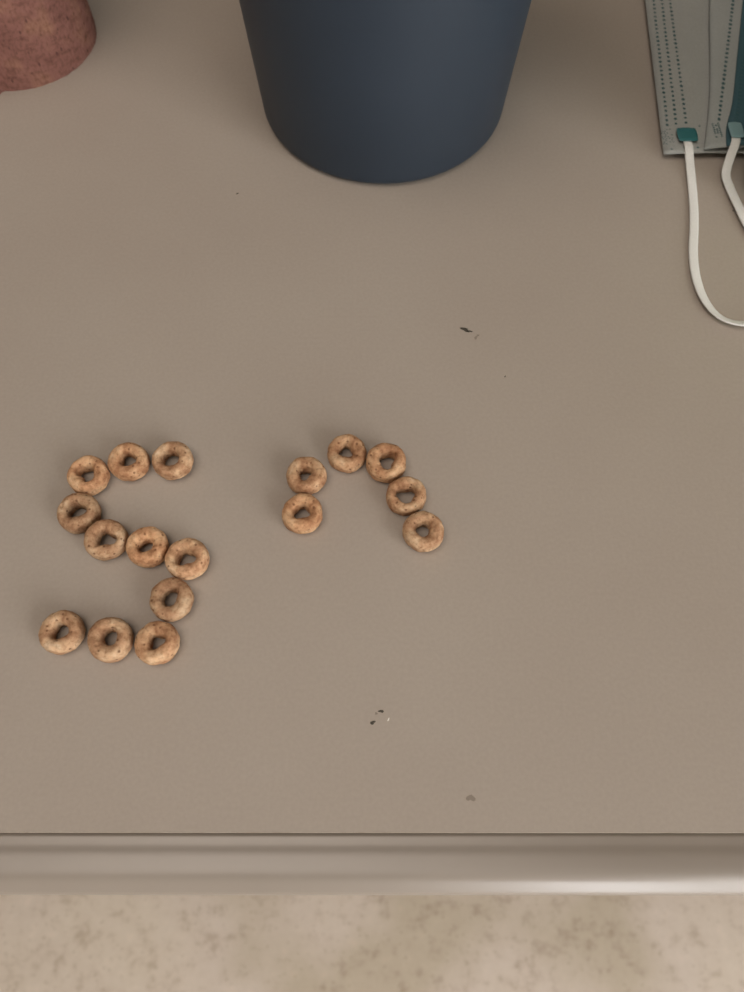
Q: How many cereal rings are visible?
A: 17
